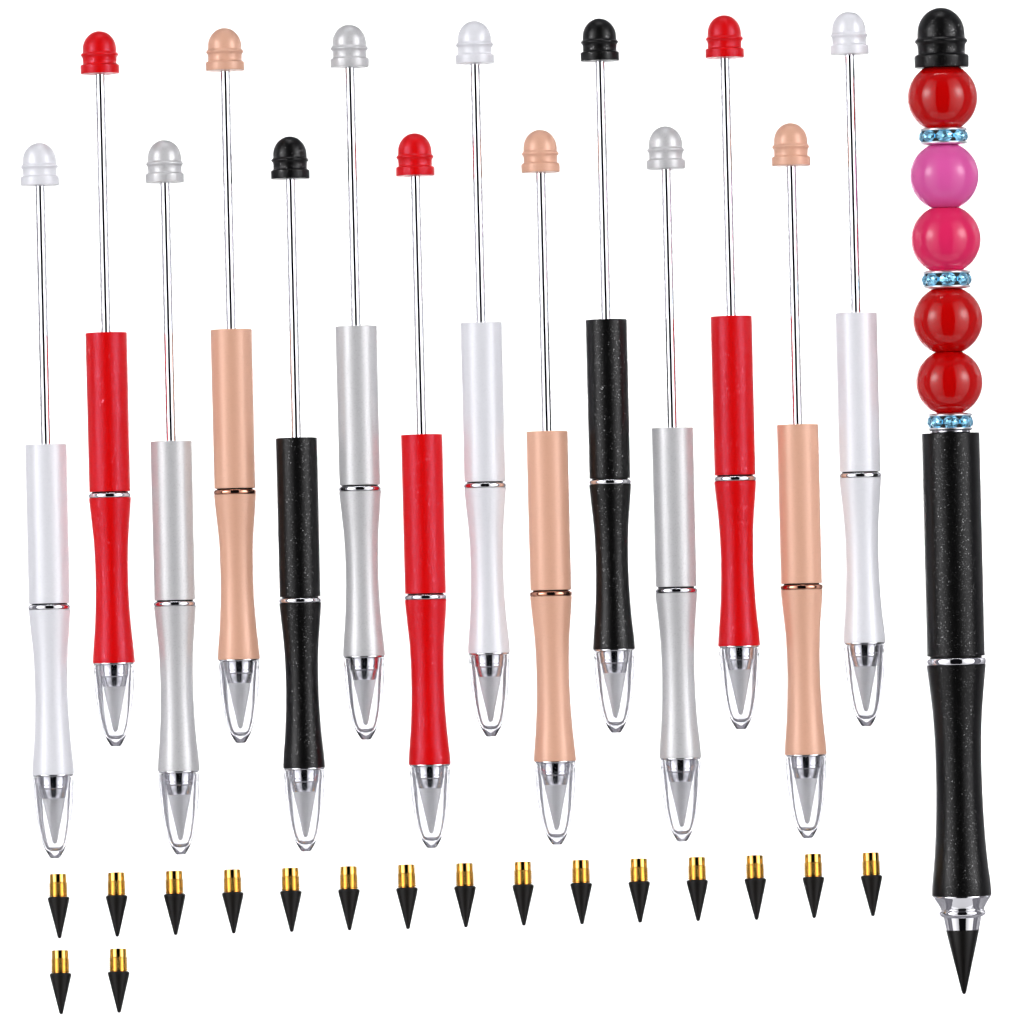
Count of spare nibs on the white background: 17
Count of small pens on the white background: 14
